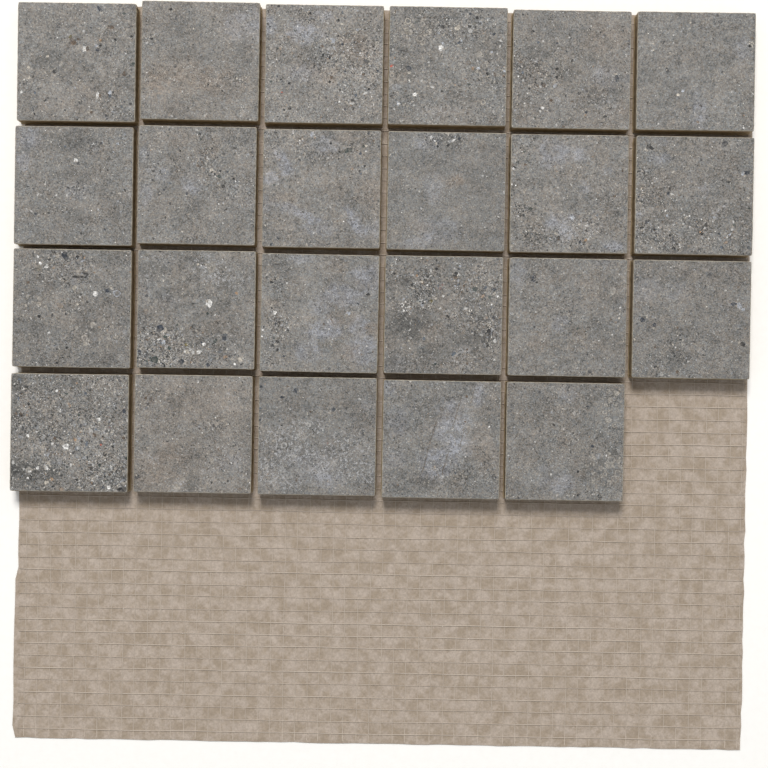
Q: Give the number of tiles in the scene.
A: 23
